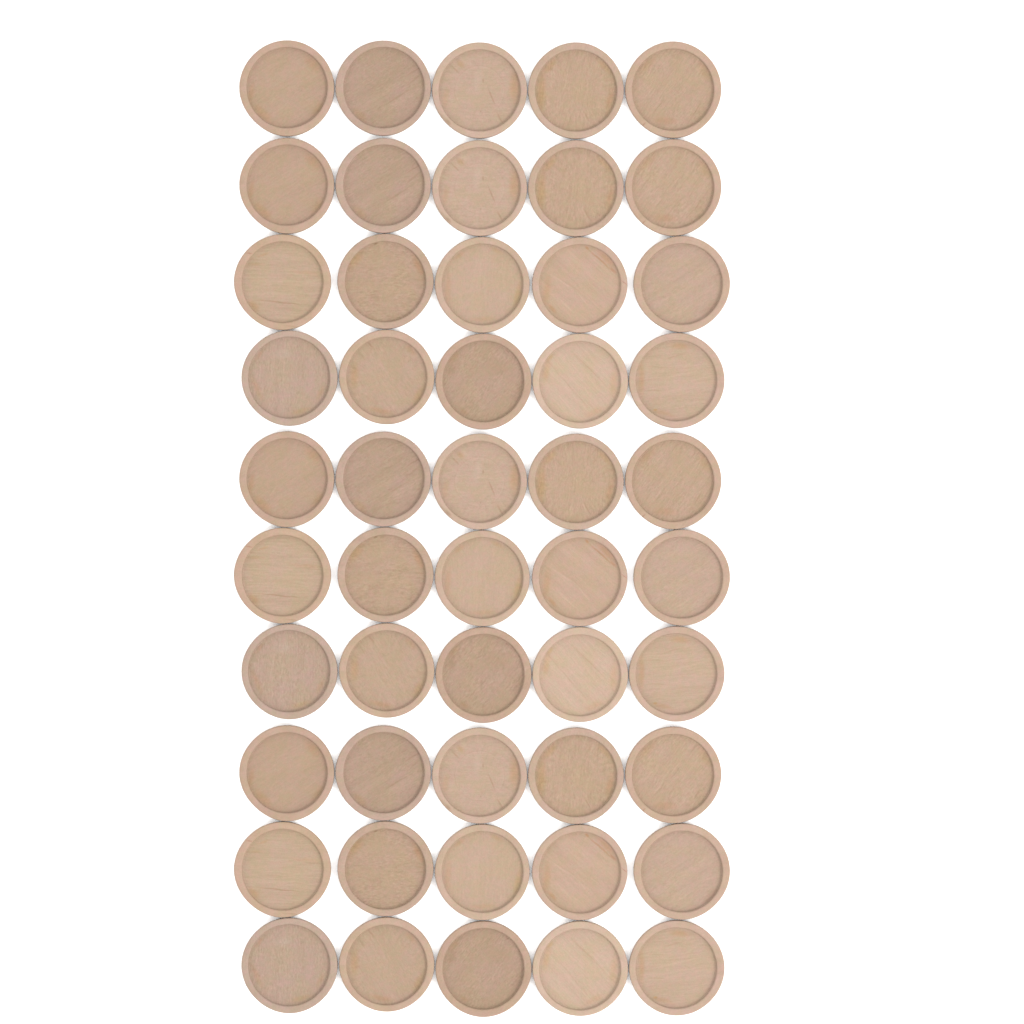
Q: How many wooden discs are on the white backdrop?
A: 50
